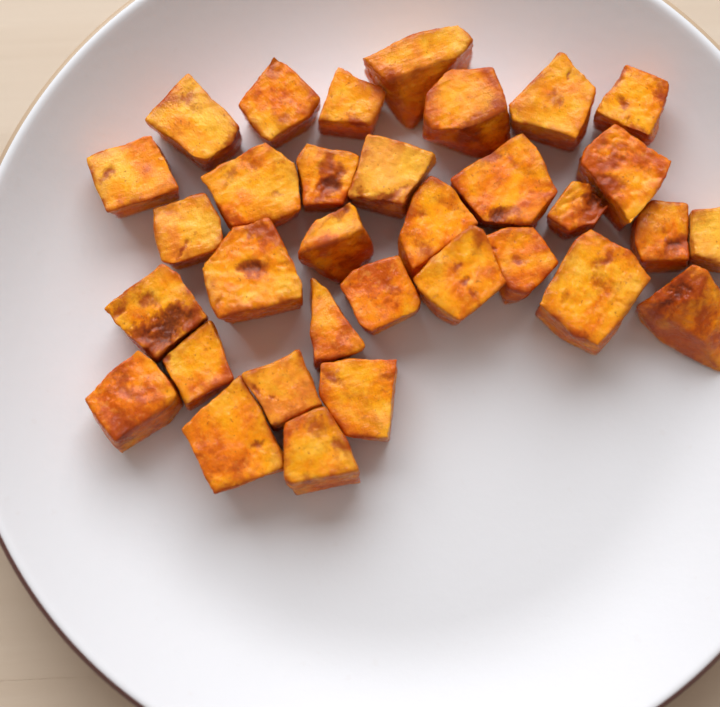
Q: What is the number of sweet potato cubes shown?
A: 33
